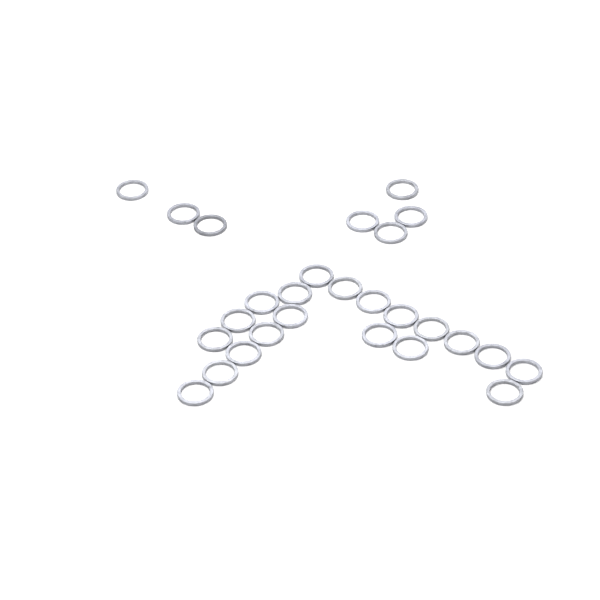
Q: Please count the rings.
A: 27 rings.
